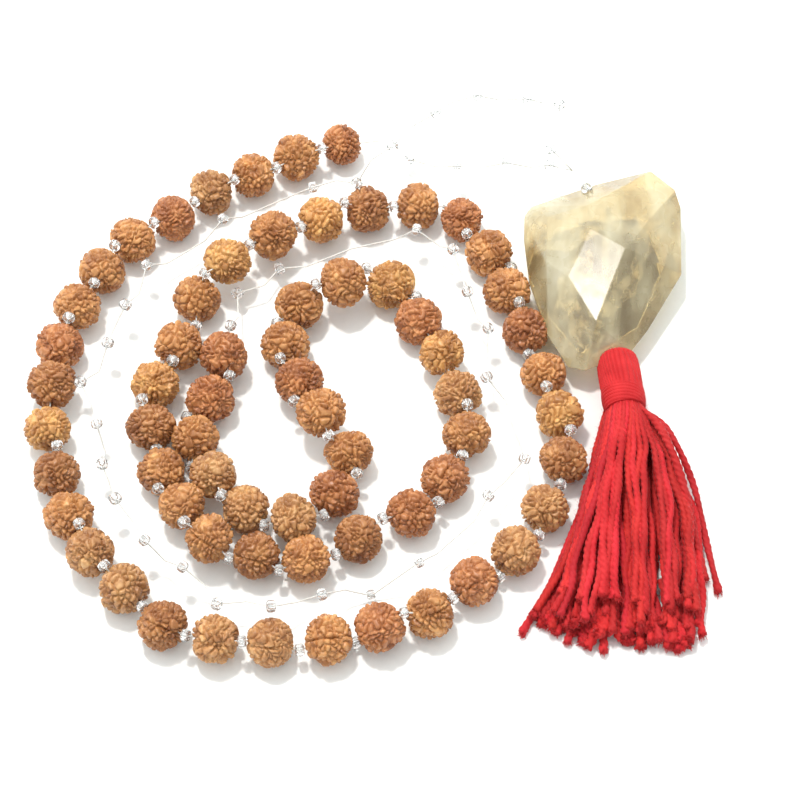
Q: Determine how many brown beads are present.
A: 66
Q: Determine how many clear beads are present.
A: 98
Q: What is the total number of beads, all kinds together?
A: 164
